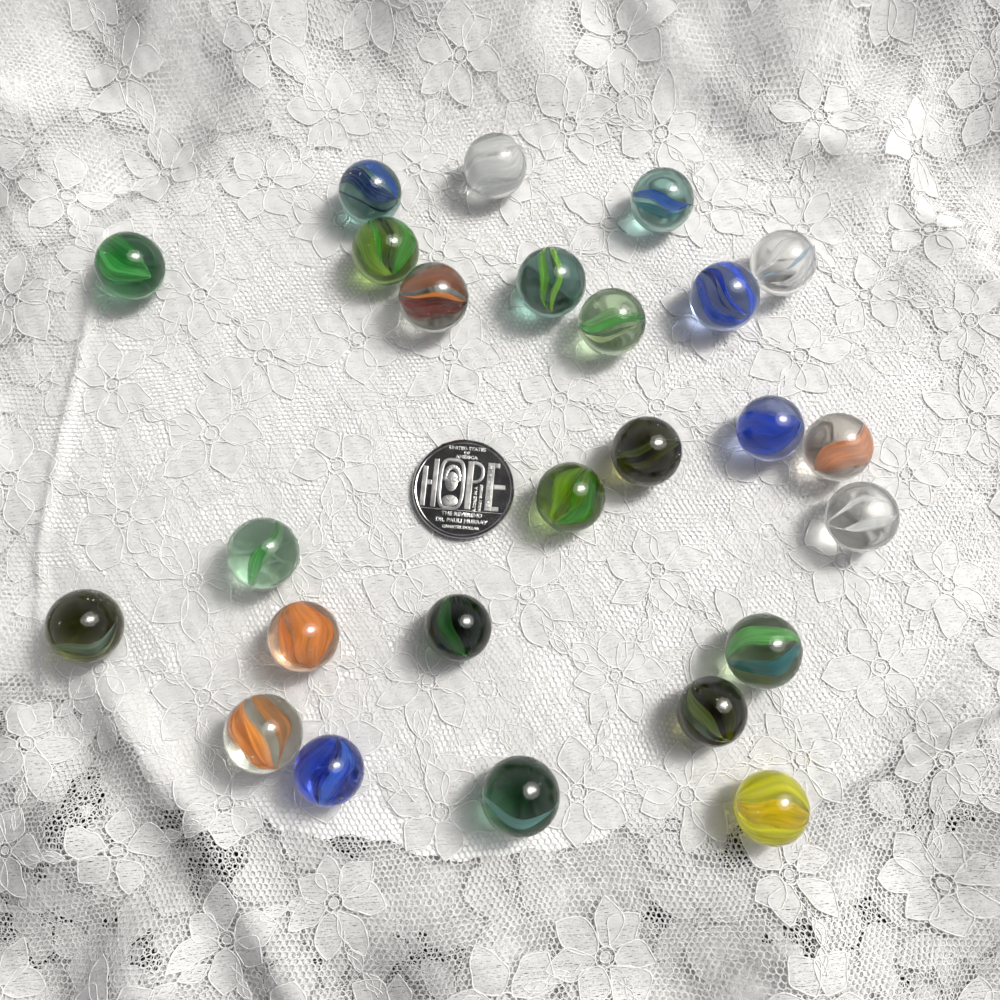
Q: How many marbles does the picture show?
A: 25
